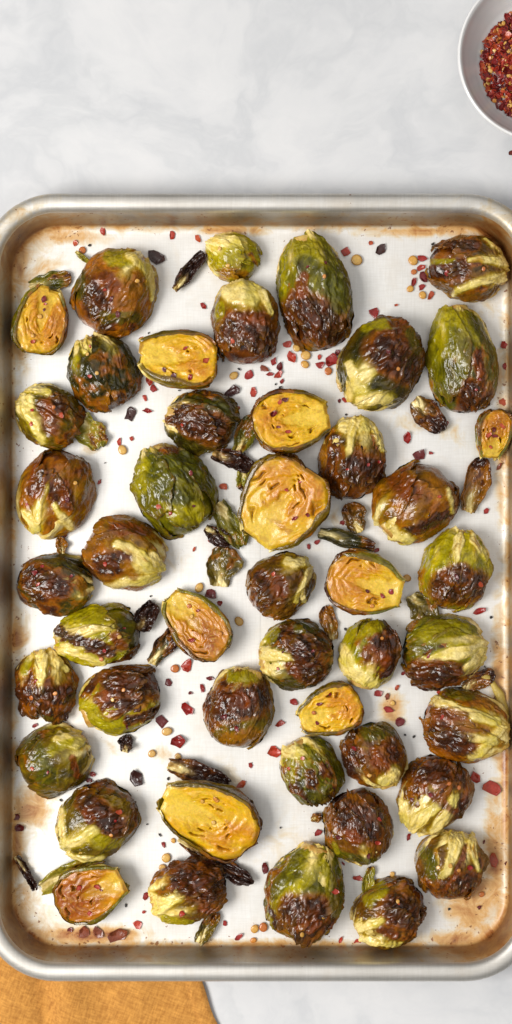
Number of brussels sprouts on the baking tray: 46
